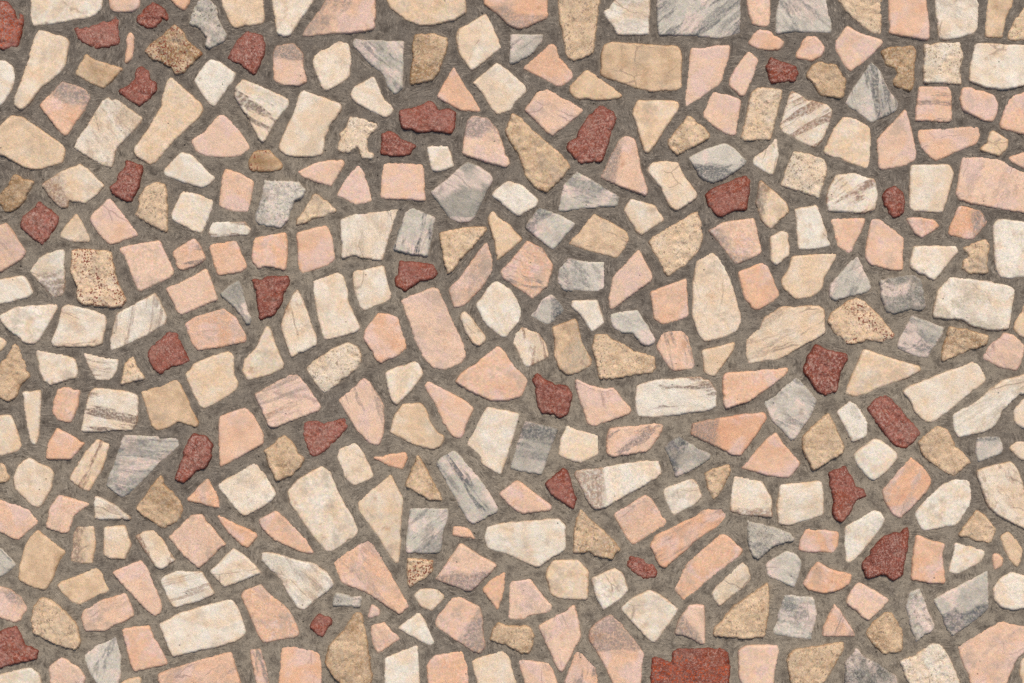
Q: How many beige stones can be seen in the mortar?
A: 169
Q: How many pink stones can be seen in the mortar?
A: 110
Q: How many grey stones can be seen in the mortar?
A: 35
